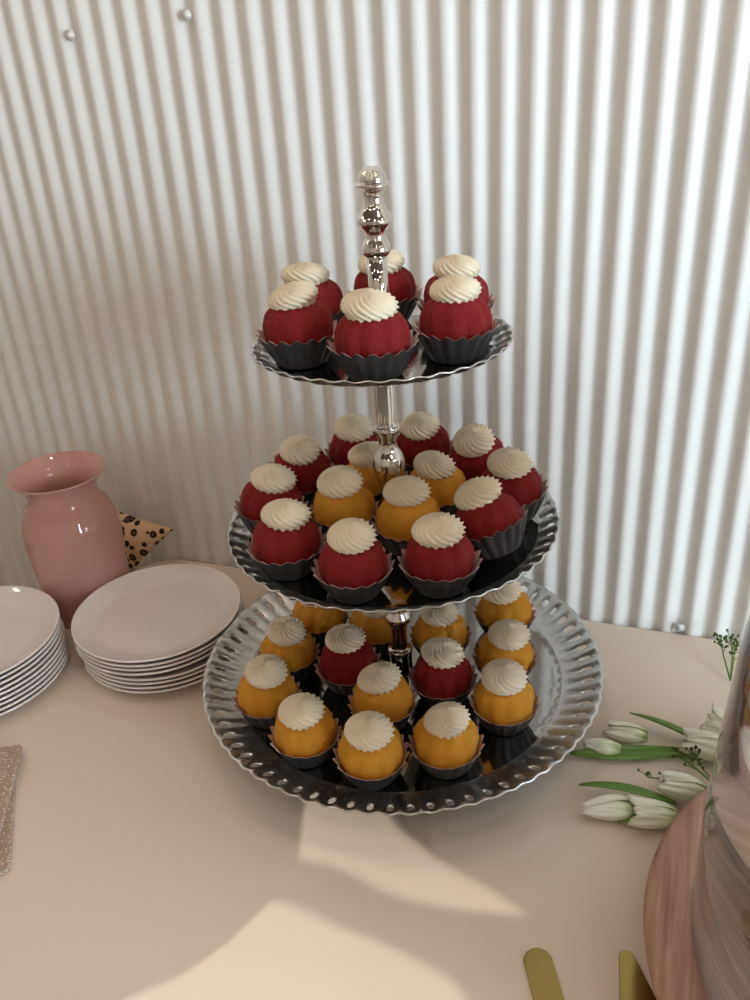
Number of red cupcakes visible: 18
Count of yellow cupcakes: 16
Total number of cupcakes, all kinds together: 34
